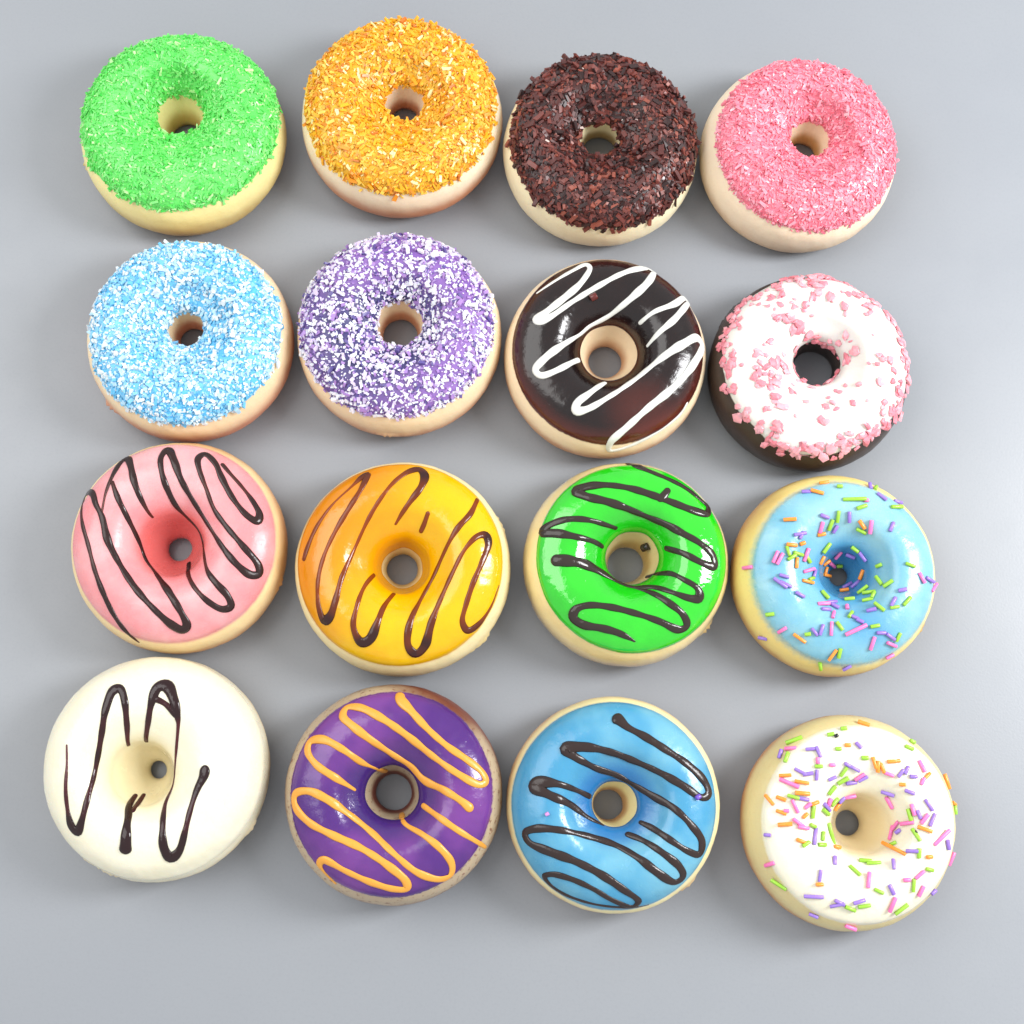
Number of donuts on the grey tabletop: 16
